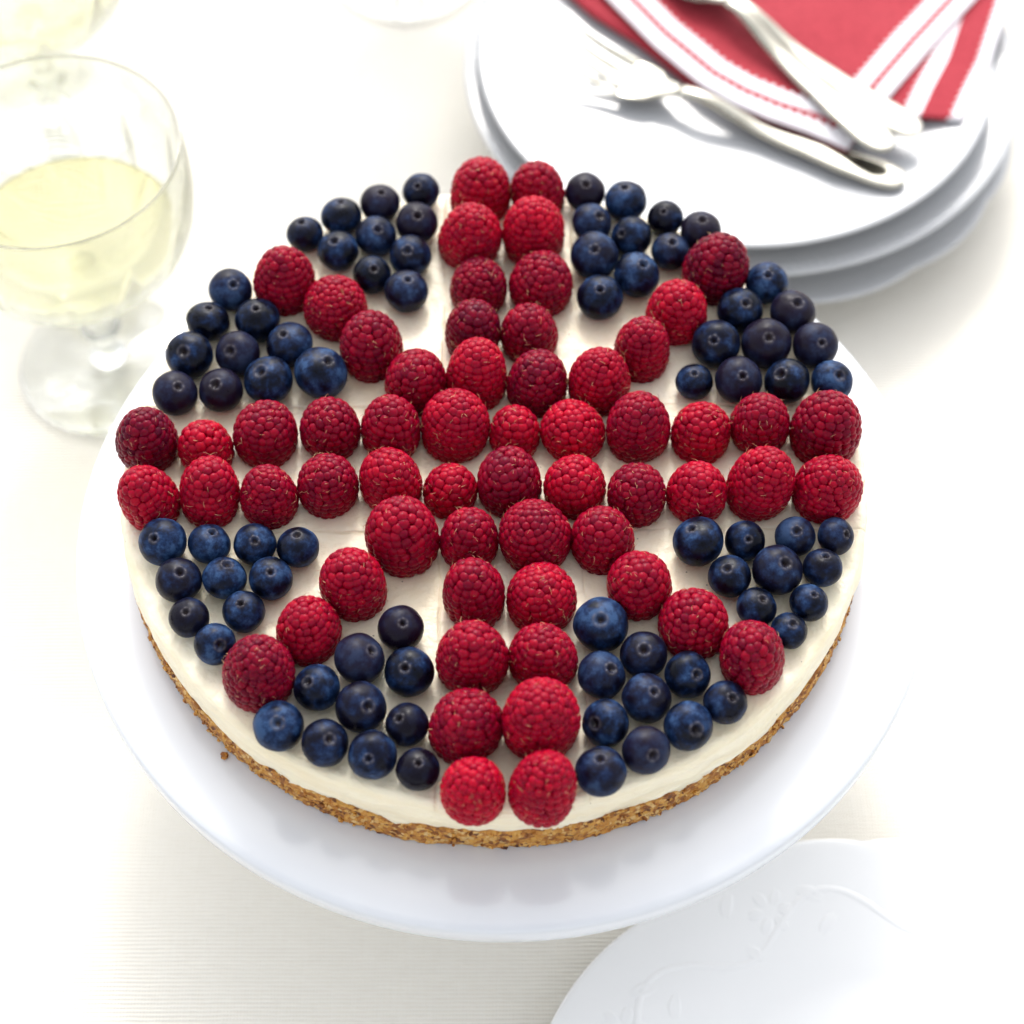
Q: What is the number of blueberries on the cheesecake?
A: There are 80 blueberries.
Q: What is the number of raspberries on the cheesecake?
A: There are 60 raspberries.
